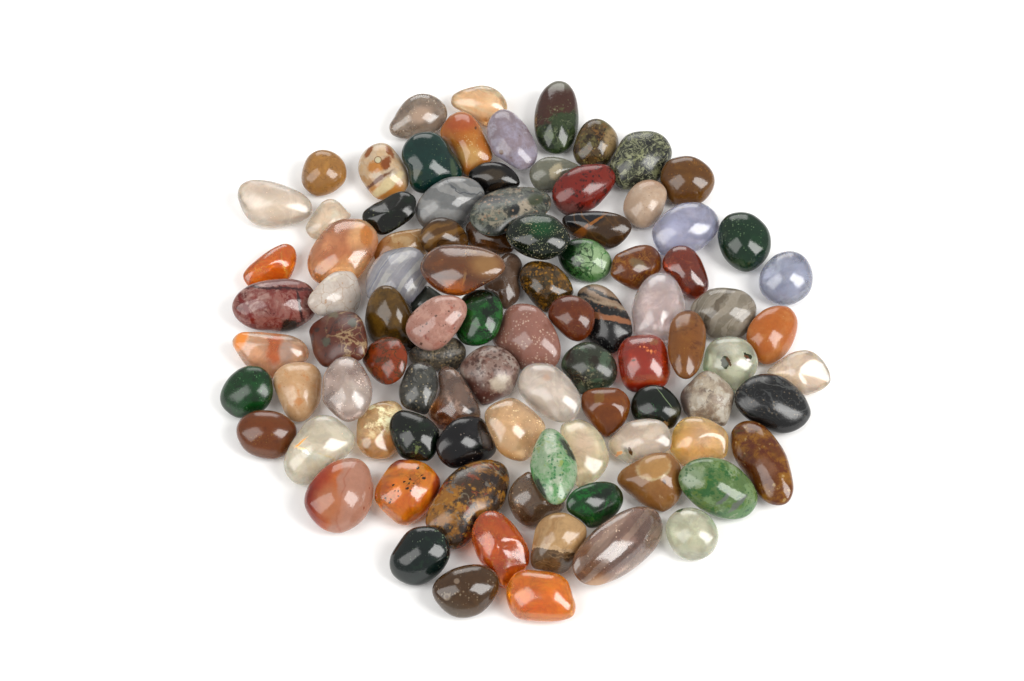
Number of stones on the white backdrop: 94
